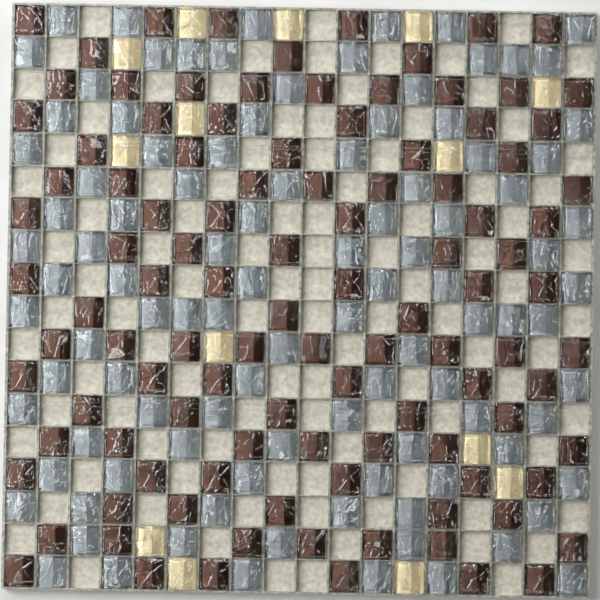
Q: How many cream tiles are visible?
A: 14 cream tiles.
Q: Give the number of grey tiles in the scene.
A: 103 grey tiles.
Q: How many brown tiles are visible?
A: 107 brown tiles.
